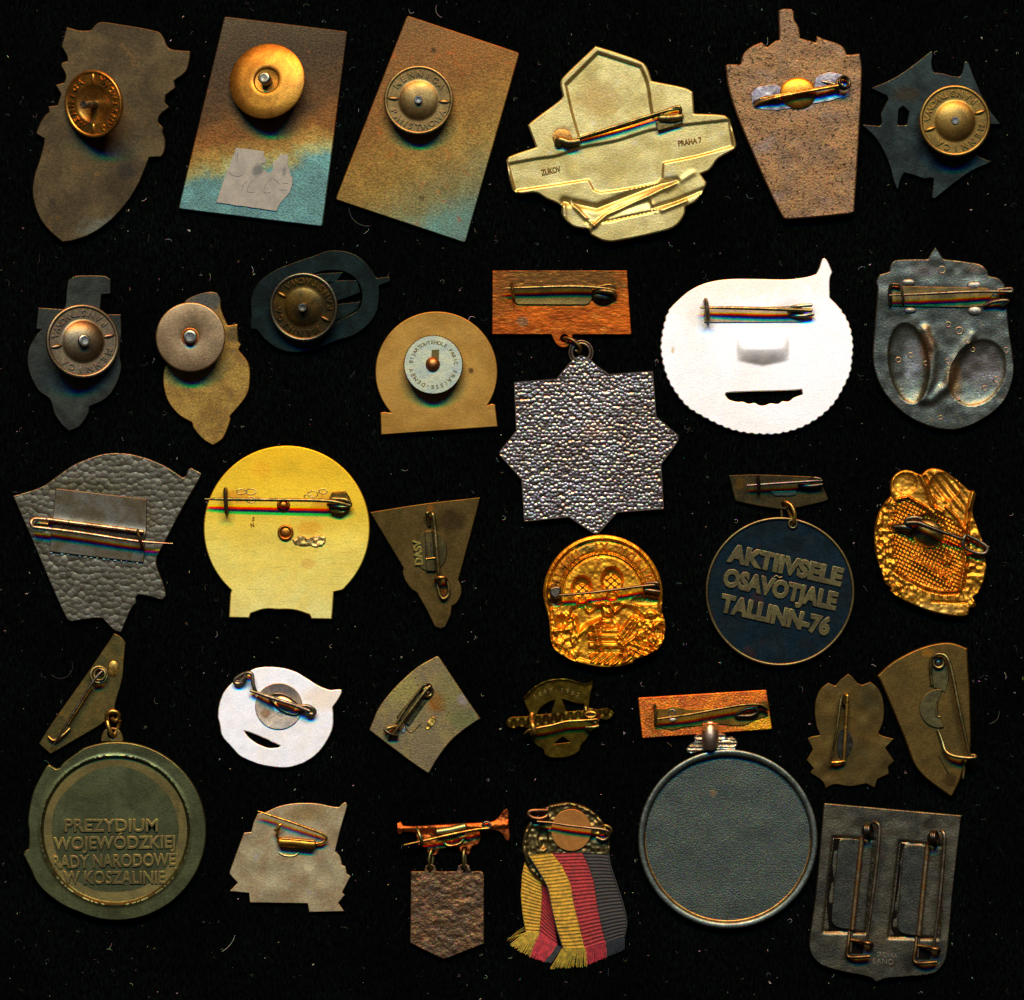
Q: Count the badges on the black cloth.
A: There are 30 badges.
